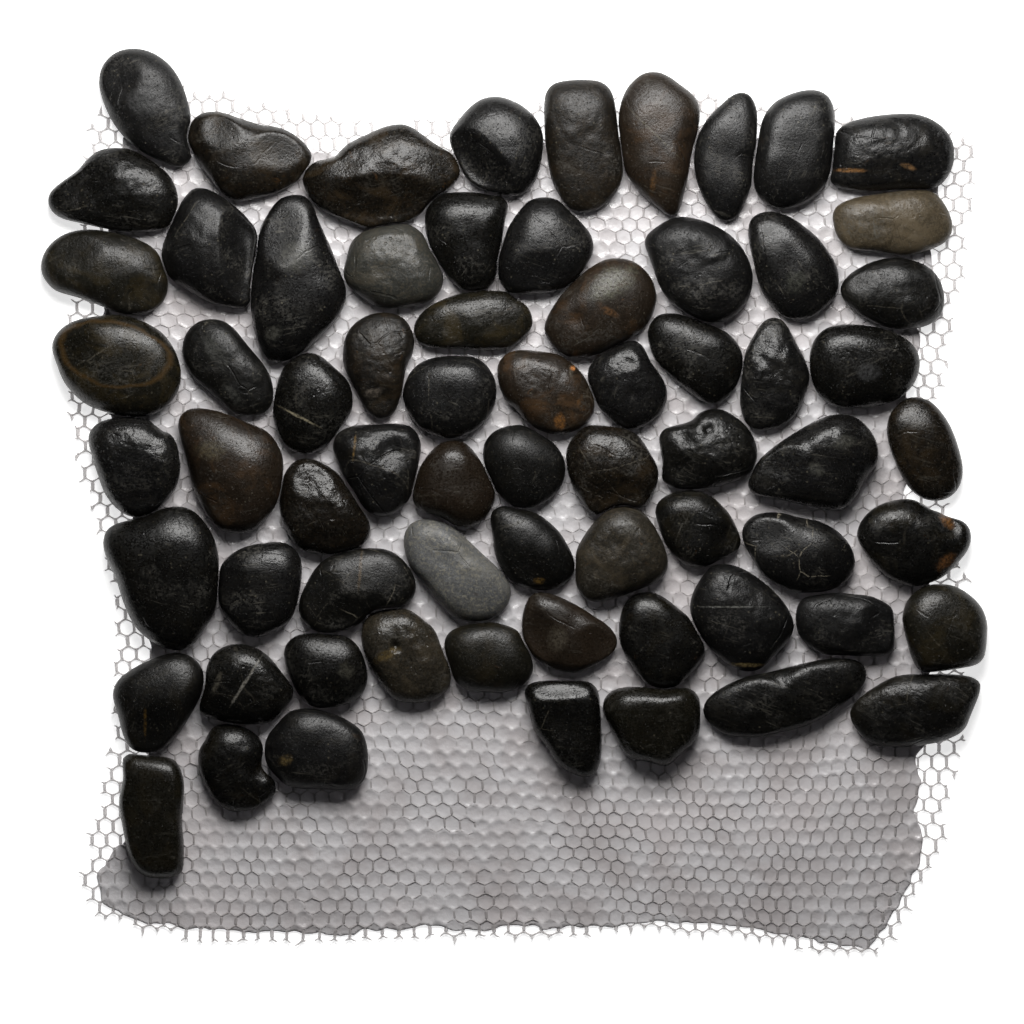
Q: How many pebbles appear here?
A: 68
